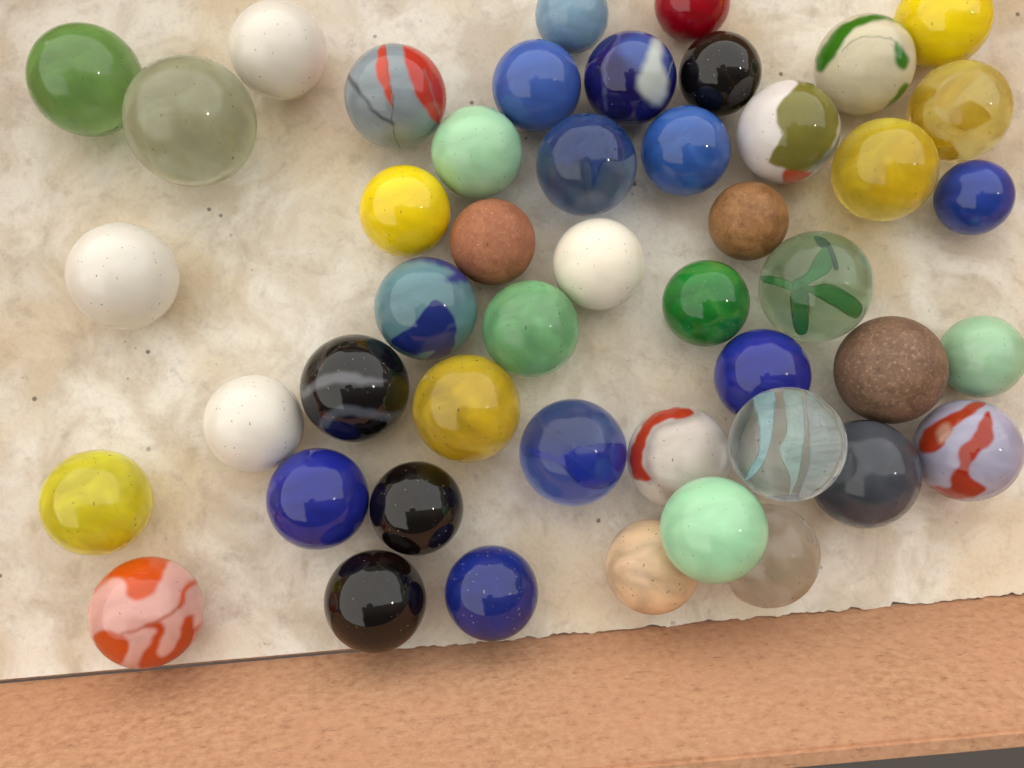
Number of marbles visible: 47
